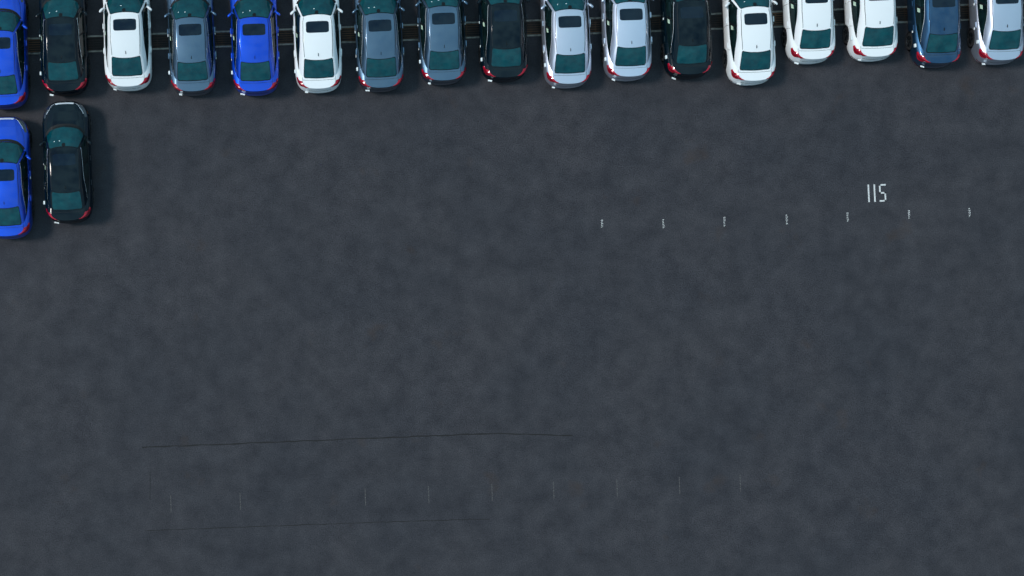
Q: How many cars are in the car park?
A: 19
